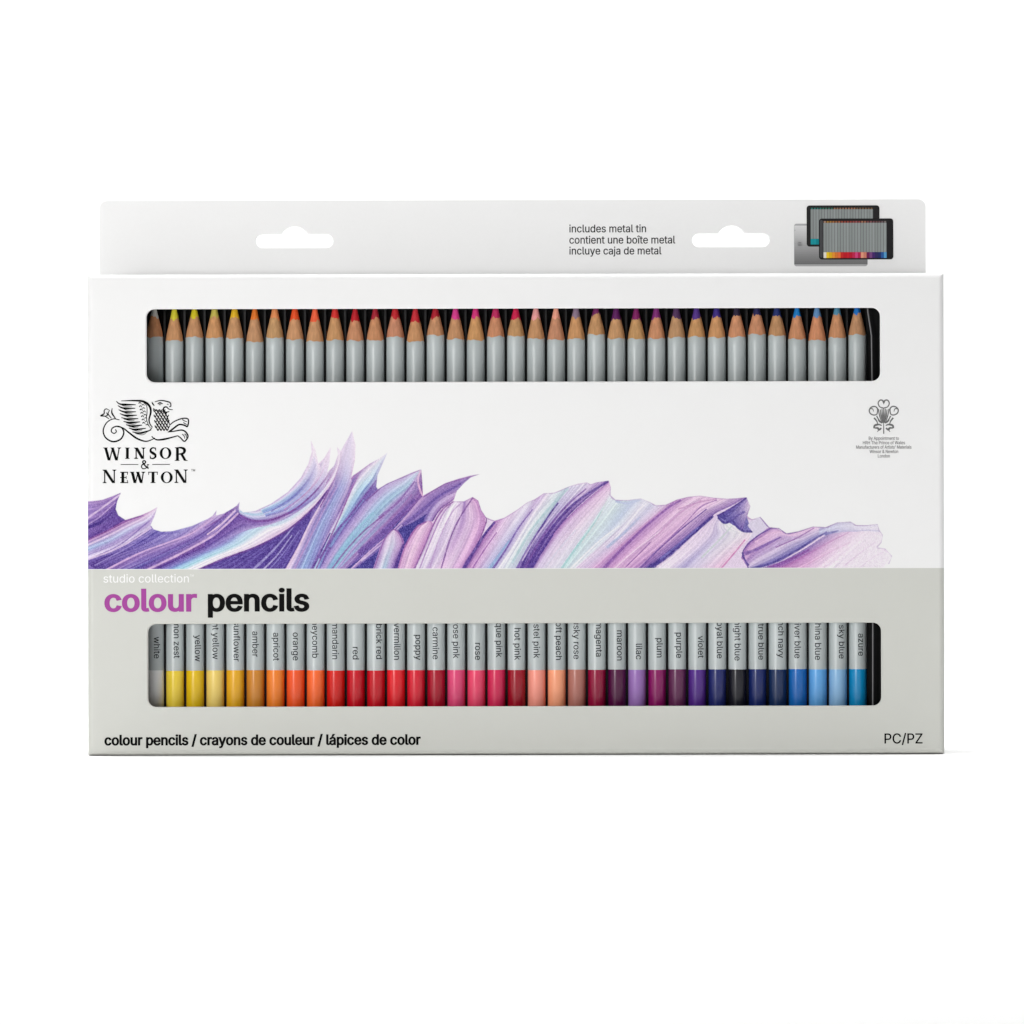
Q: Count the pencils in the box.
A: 36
